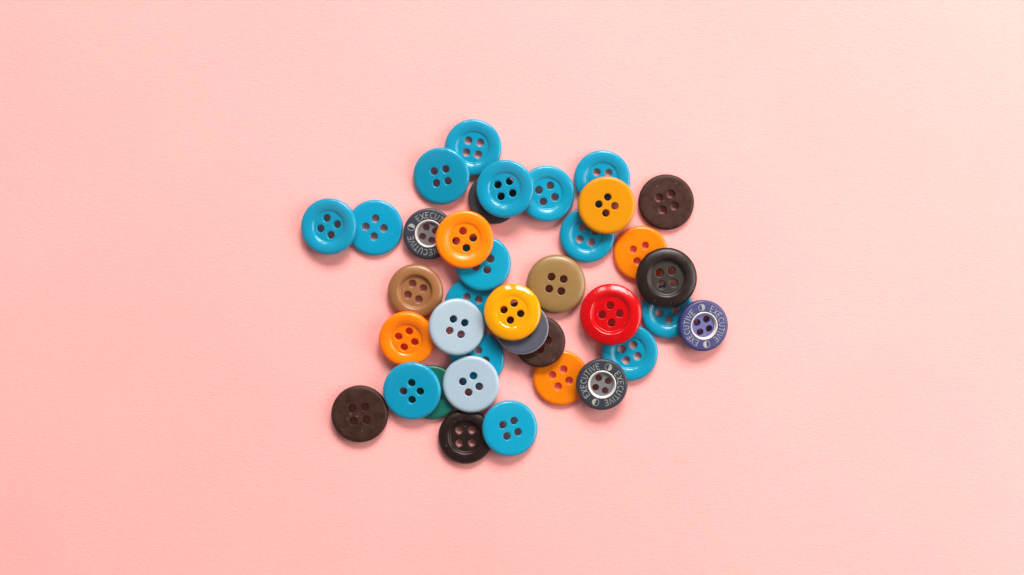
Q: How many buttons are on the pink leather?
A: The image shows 37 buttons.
